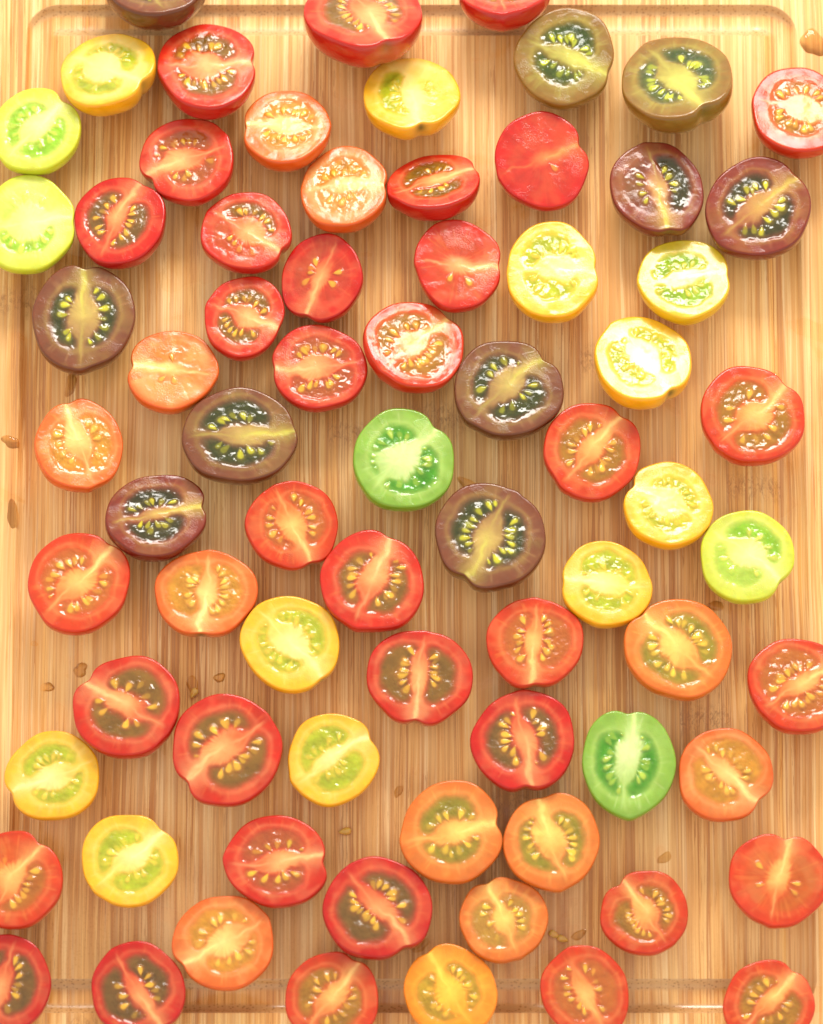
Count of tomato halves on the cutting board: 73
